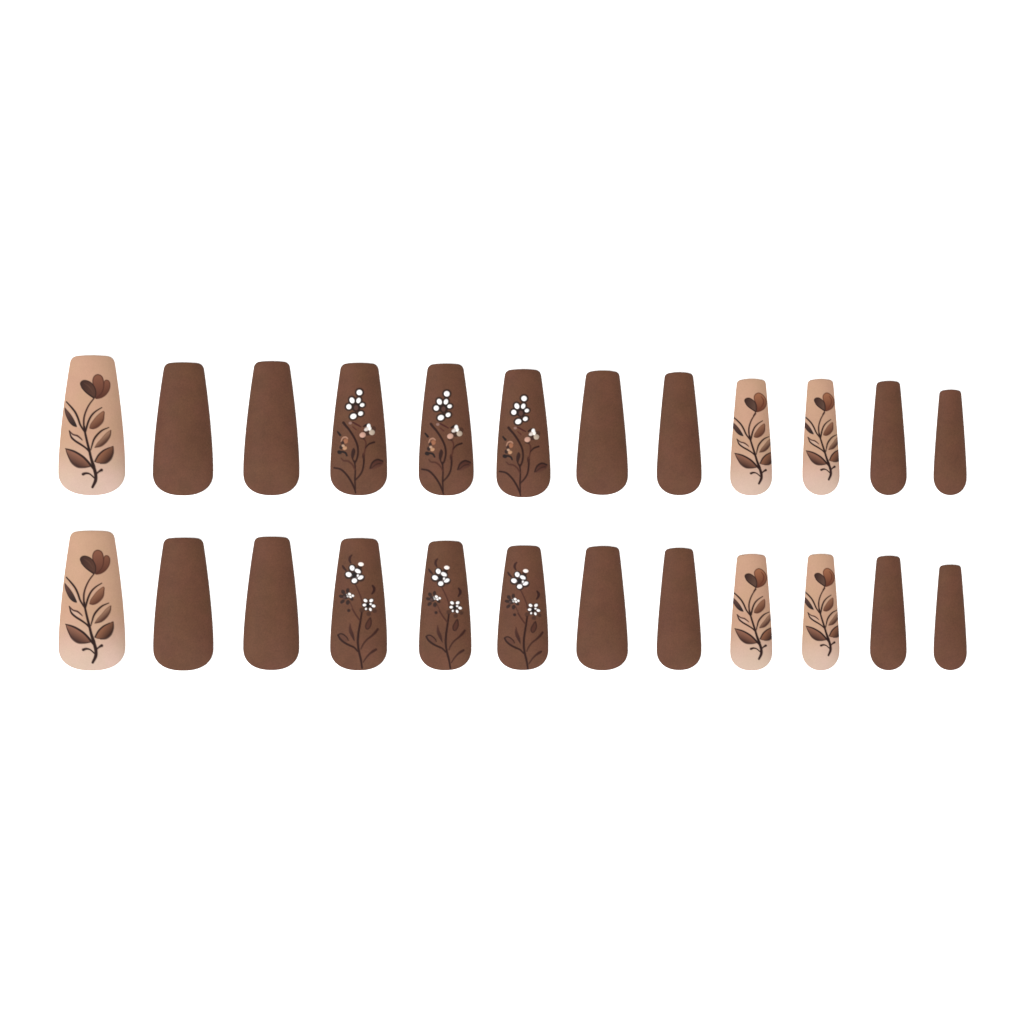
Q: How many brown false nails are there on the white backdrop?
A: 18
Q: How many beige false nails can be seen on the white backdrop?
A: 6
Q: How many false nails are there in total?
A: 24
